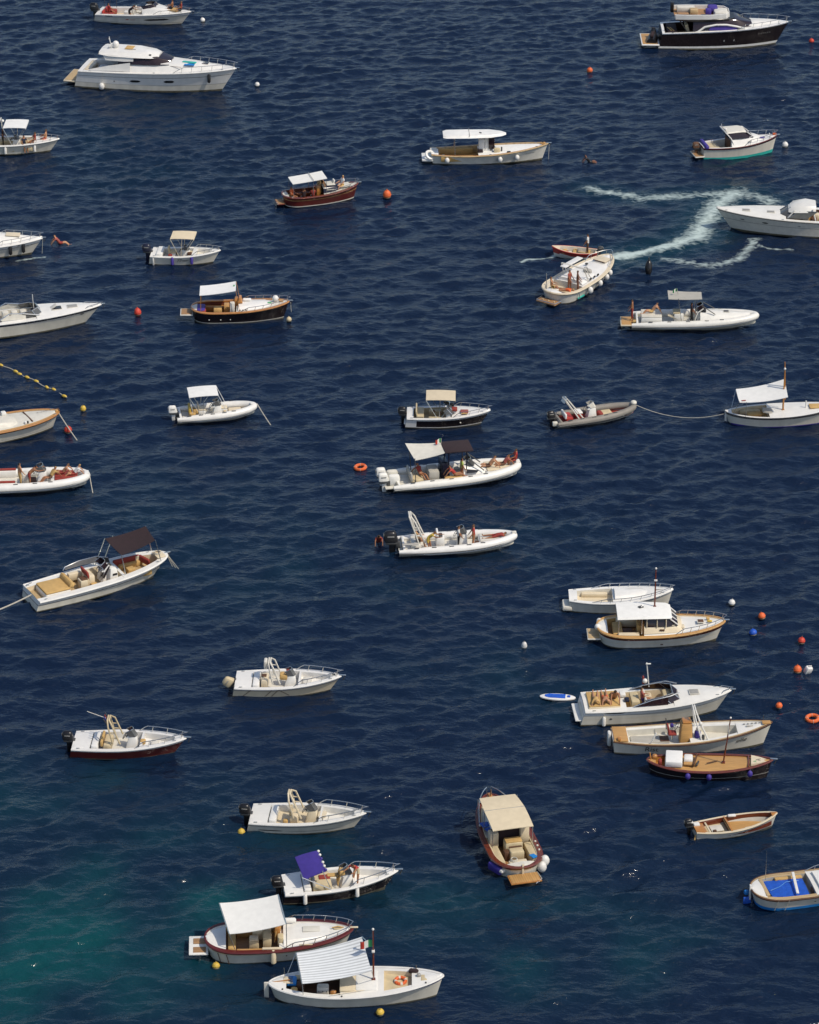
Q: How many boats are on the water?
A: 38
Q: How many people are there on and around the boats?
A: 44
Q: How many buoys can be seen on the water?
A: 21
